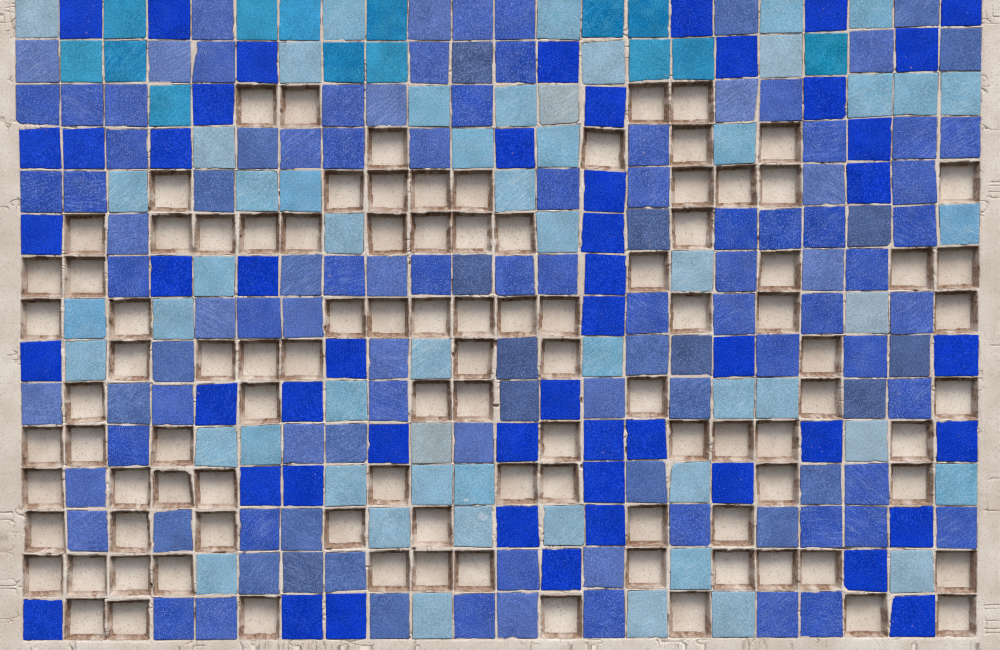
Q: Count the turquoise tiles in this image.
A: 14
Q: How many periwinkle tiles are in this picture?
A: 110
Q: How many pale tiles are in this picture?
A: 54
